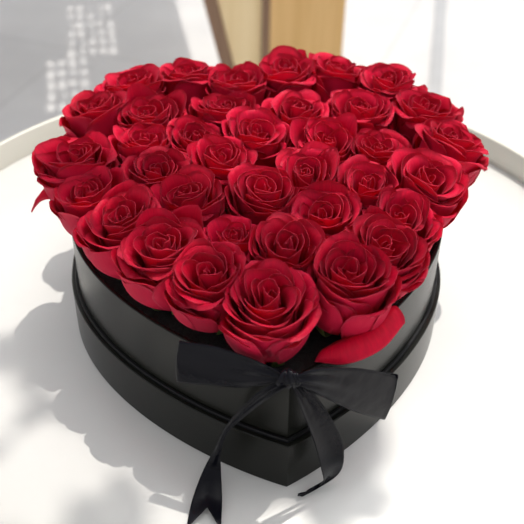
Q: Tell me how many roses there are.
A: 37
